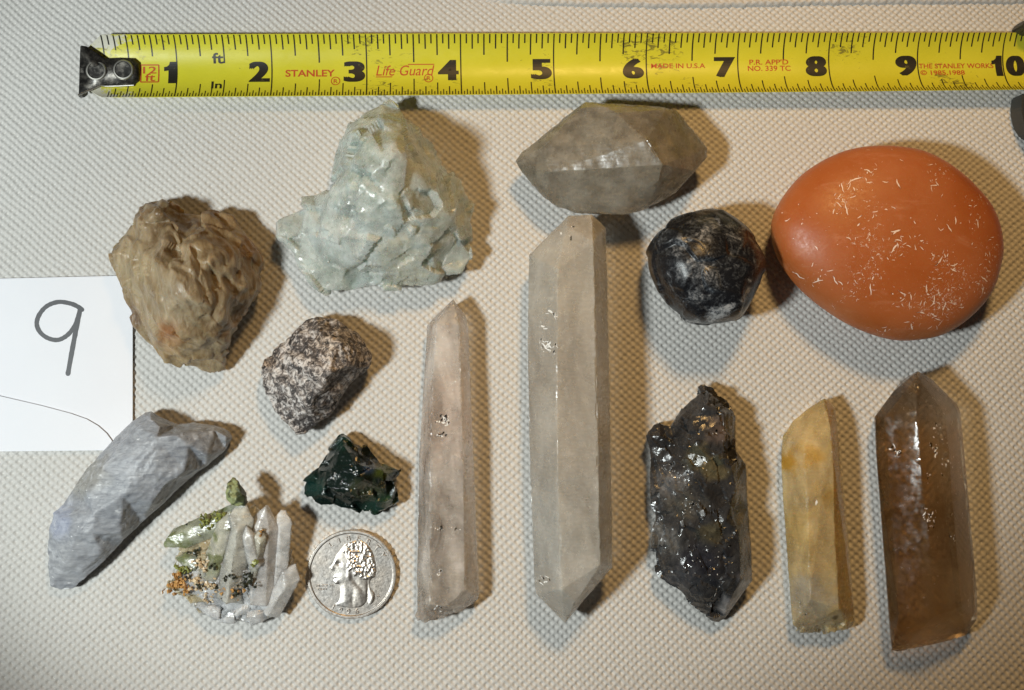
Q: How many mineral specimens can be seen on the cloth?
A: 14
